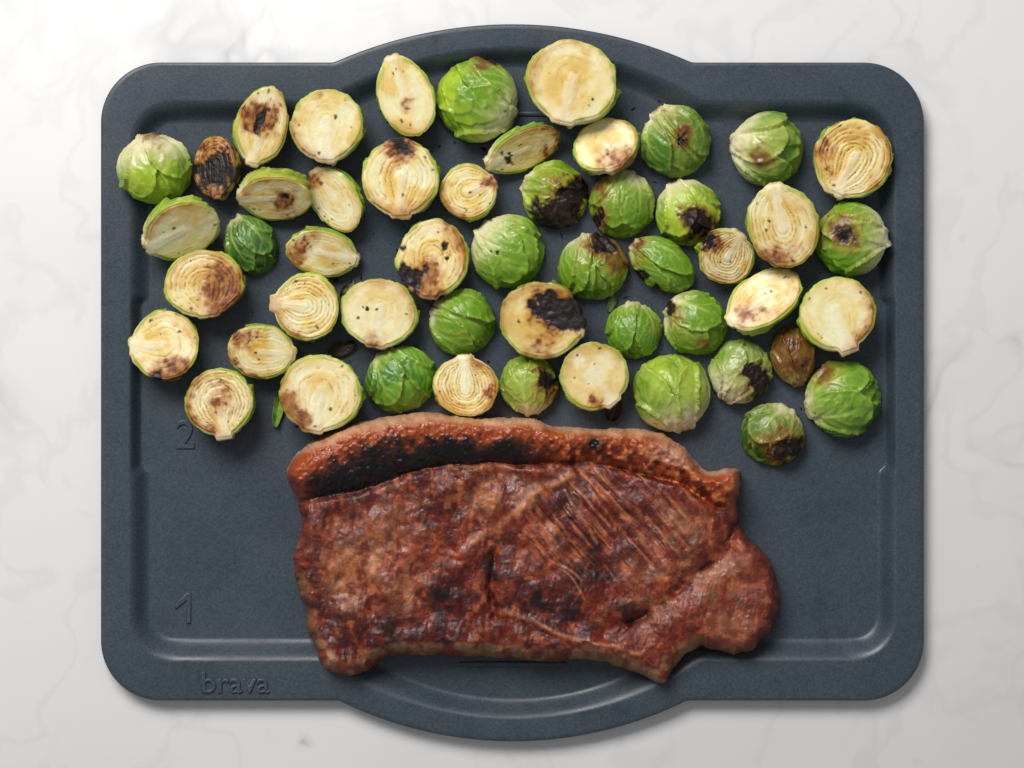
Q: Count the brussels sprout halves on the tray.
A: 51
